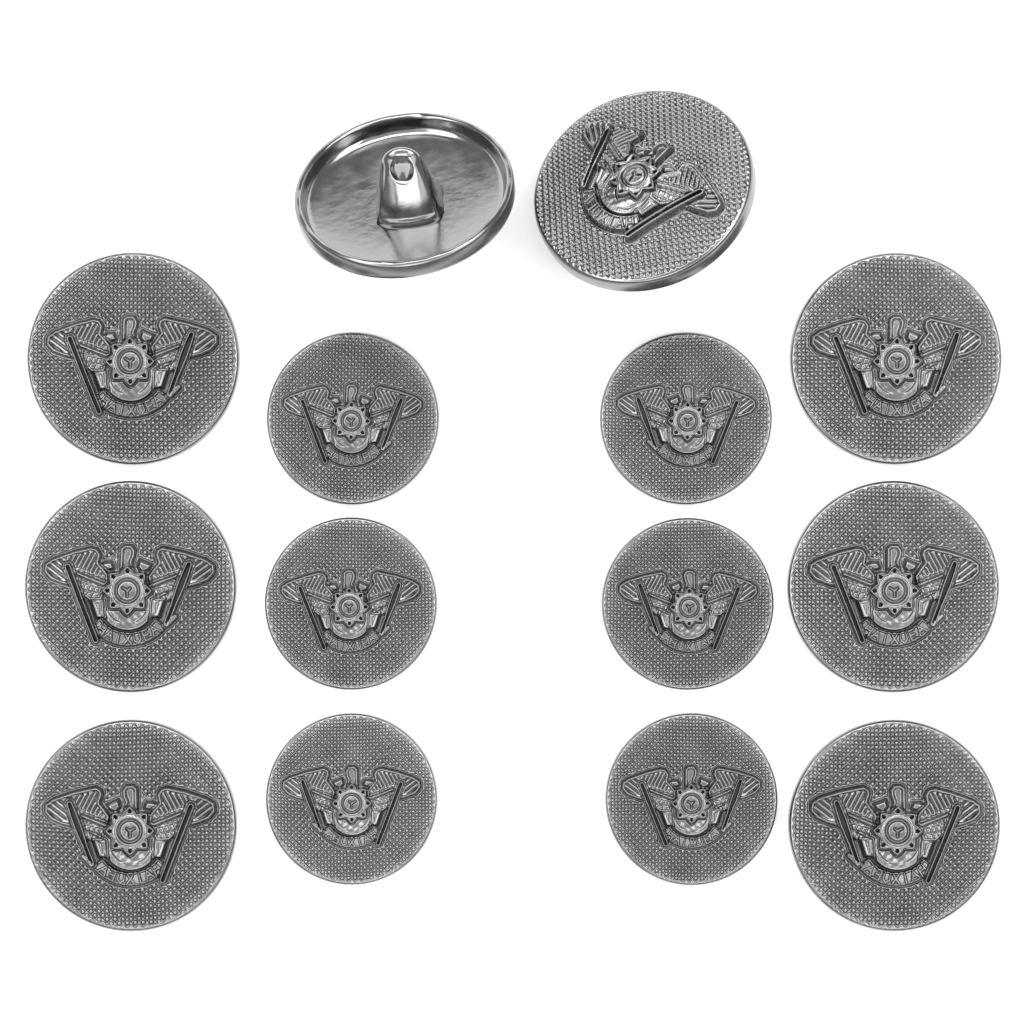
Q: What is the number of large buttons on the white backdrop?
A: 8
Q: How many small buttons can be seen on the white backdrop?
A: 6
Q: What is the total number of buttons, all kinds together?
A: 14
